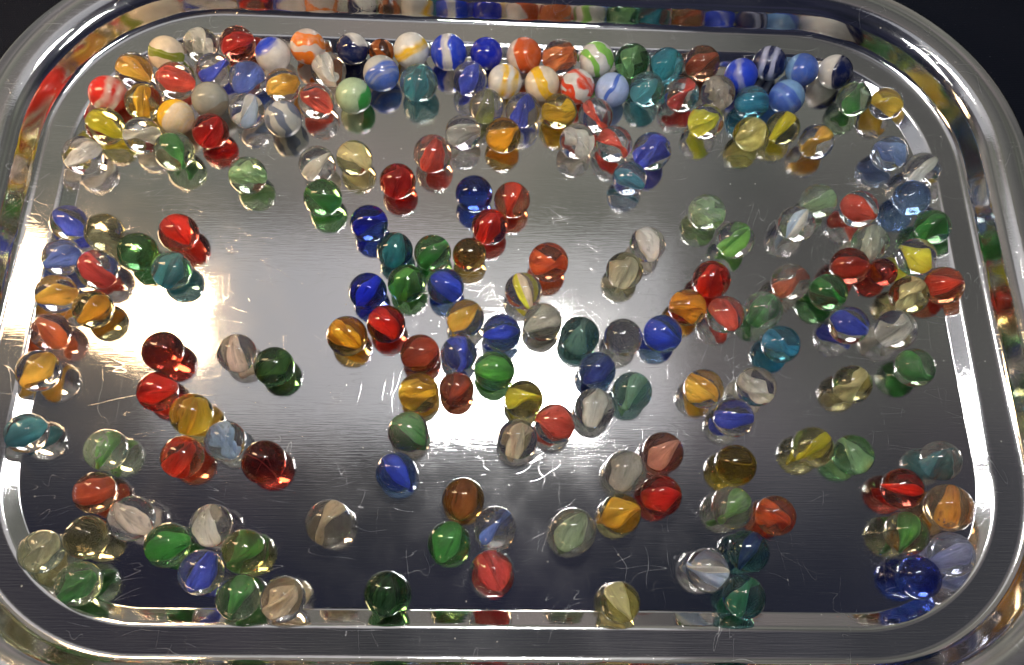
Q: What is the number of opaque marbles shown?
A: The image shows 25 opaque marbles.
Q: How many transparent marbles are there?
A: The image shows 170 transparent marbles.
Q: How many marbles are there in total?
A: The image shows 195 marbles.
